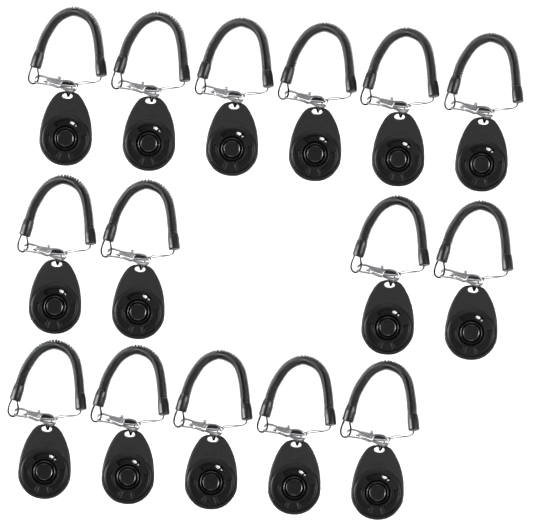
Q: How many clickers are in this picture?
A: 15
